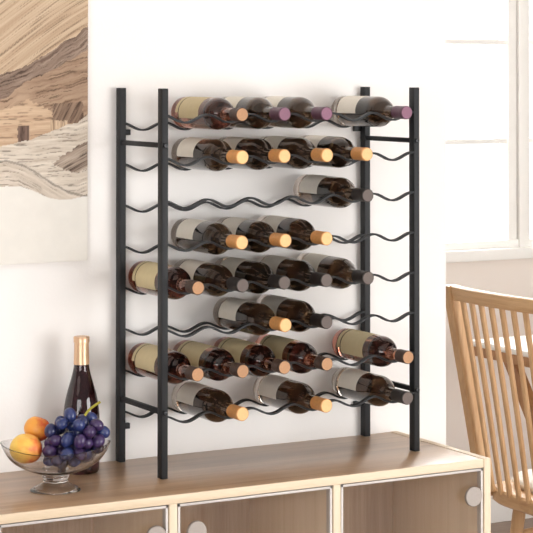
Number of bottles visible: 28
